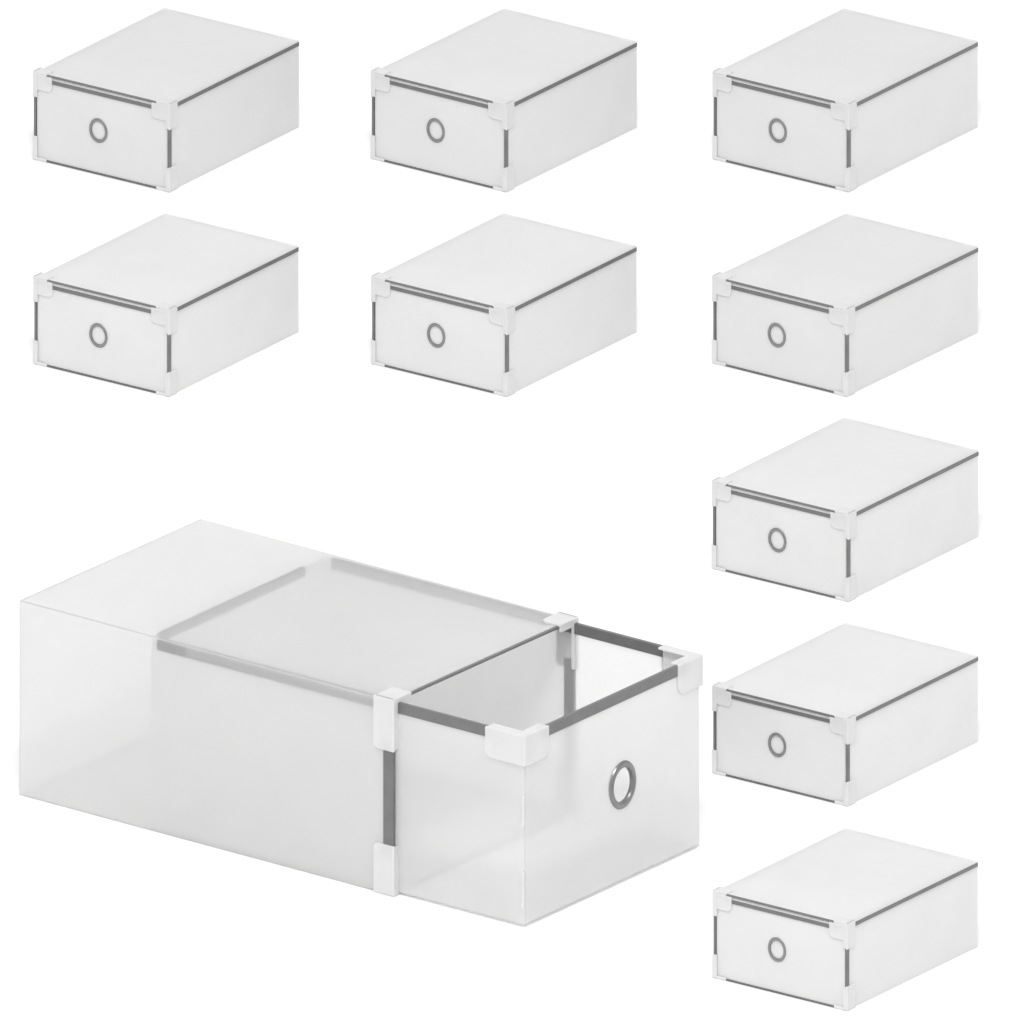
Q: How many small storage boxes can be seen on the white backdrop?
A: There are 9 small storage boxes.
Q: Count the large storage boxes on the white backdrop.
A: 1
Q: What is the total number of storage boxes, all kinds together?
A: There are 10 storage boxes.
